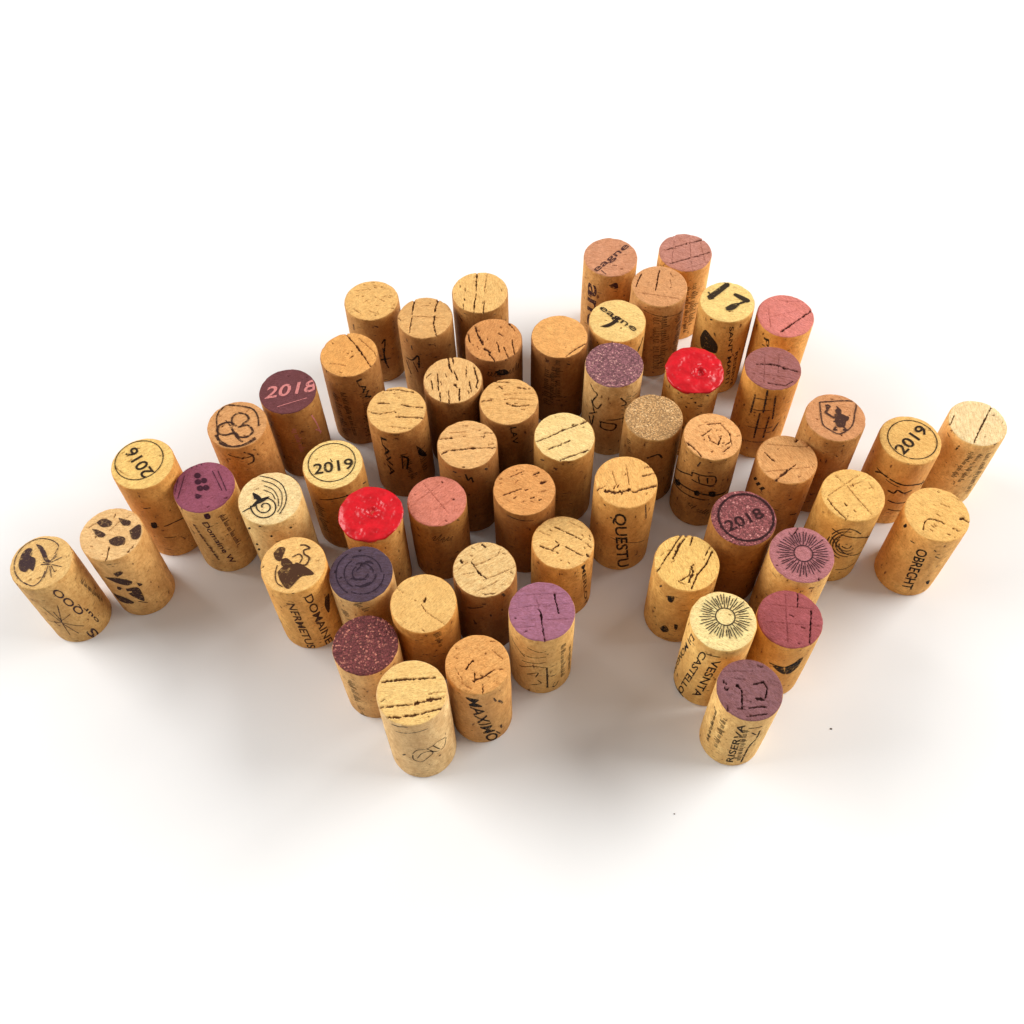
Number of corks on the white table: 55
